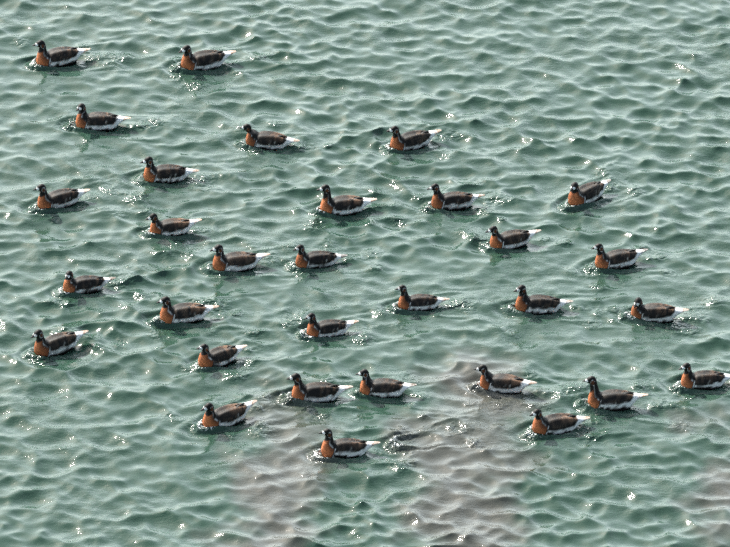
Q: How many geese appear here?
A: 31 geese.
